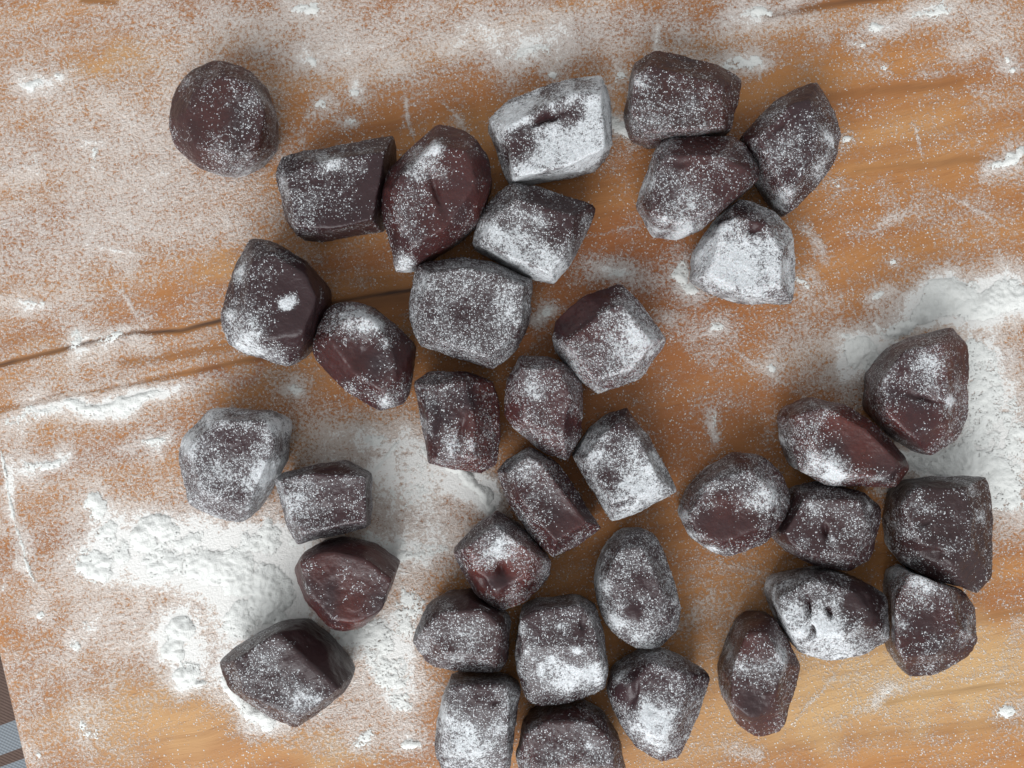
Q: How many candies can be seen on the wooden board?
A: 36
